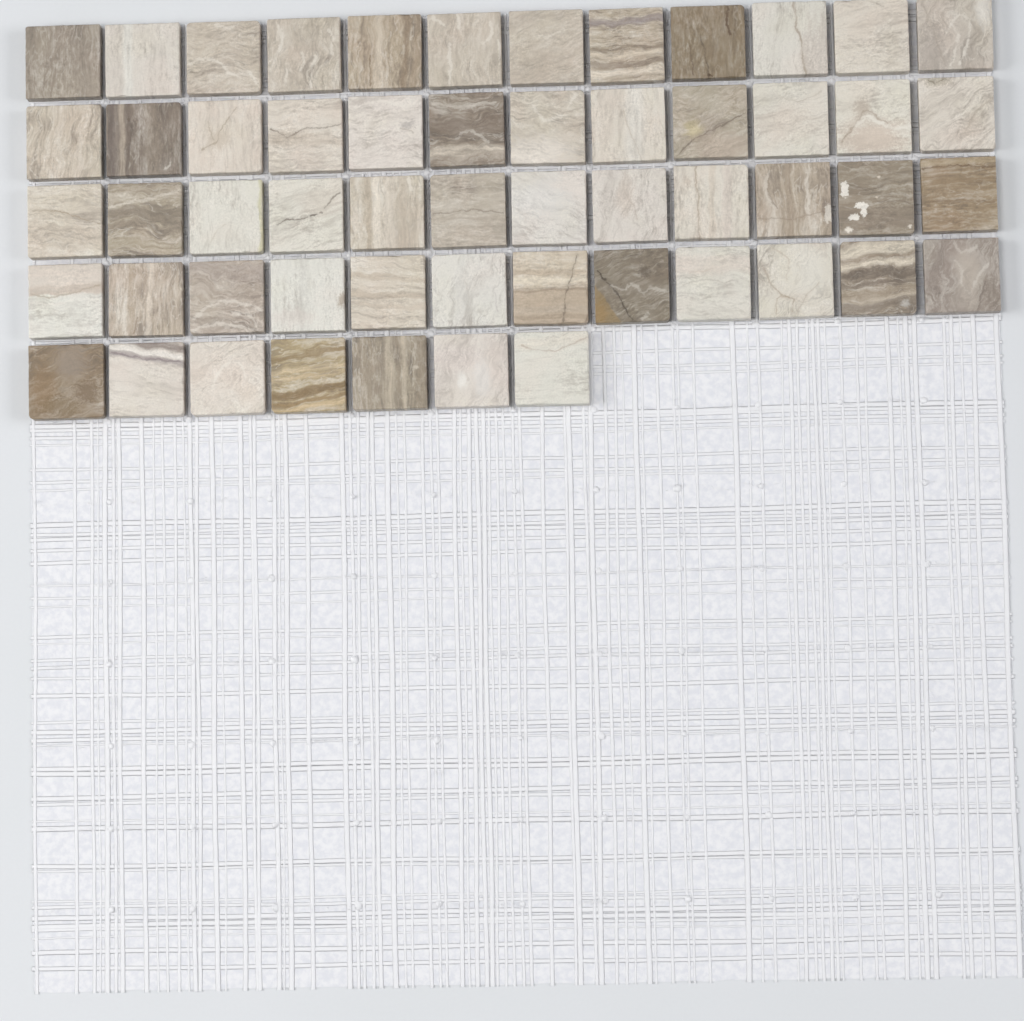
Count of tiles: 55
